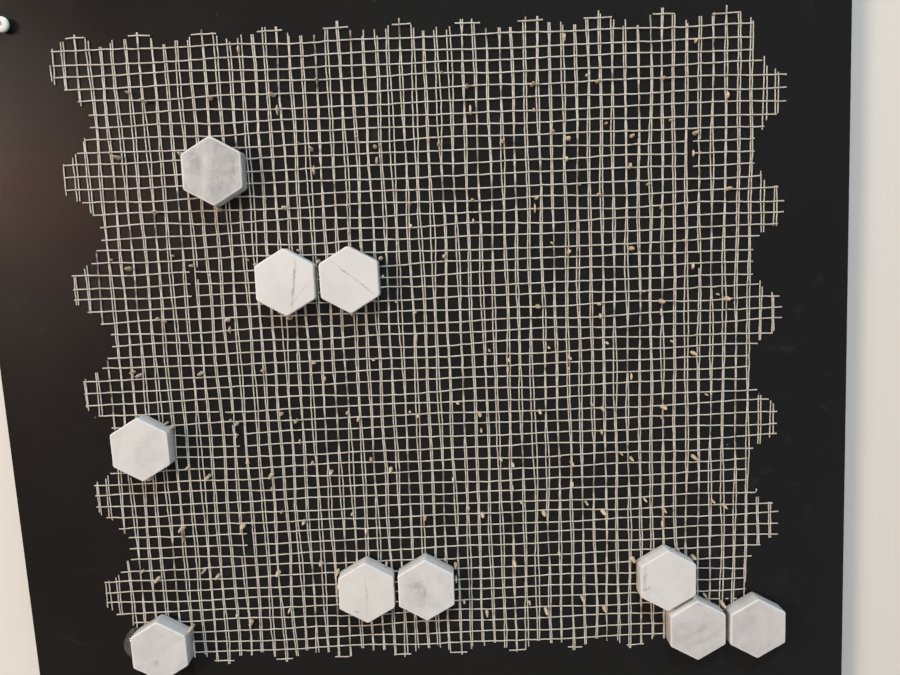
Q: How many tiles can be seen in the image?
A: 10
